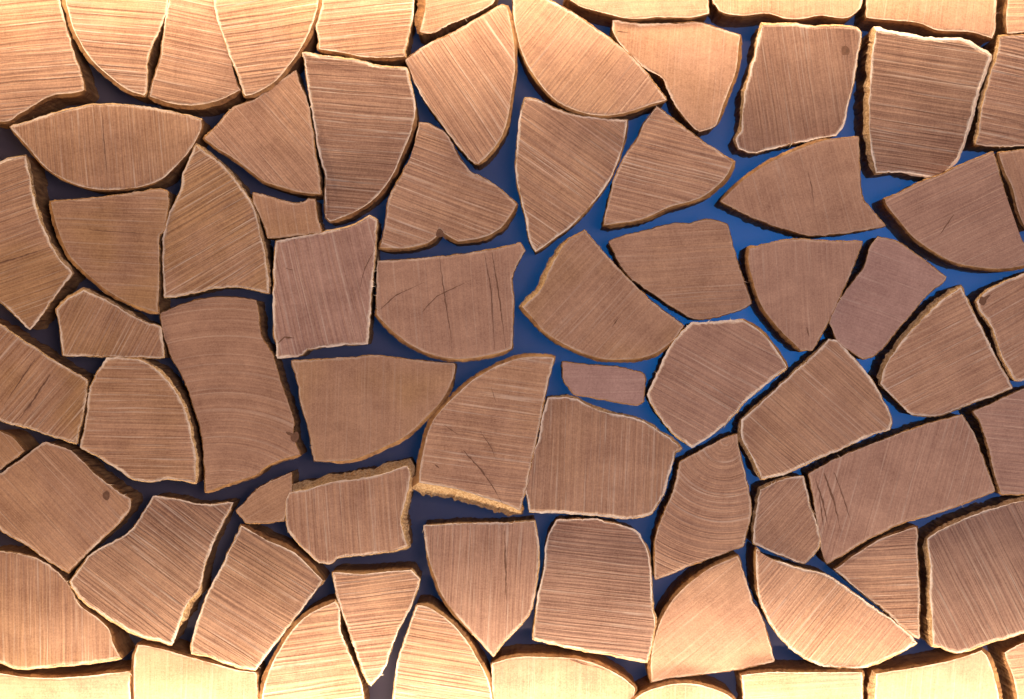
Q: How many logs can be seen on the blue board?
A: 74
